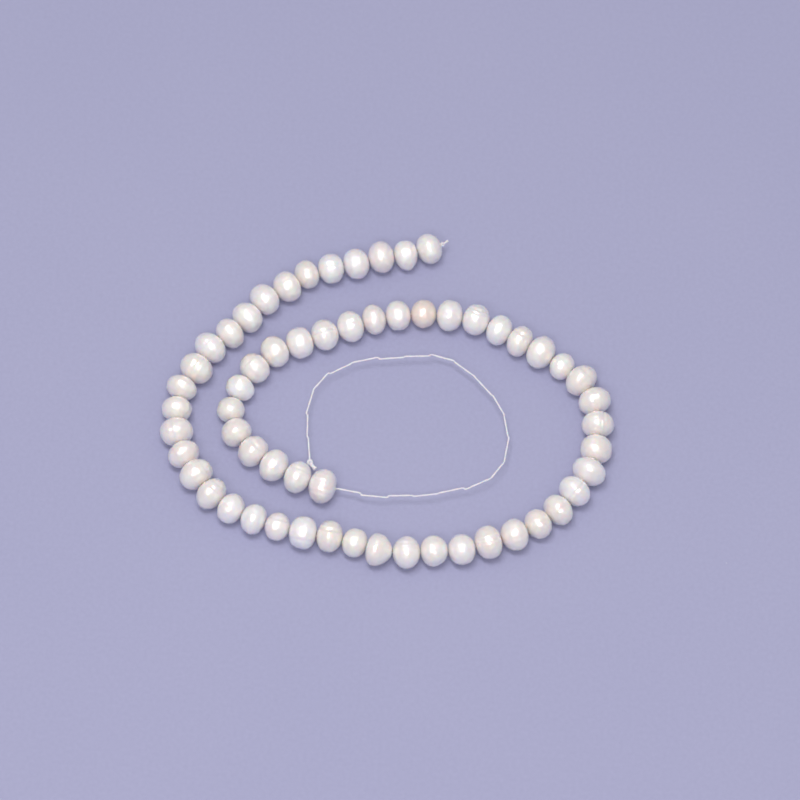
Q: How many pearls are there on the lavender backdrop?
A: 59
